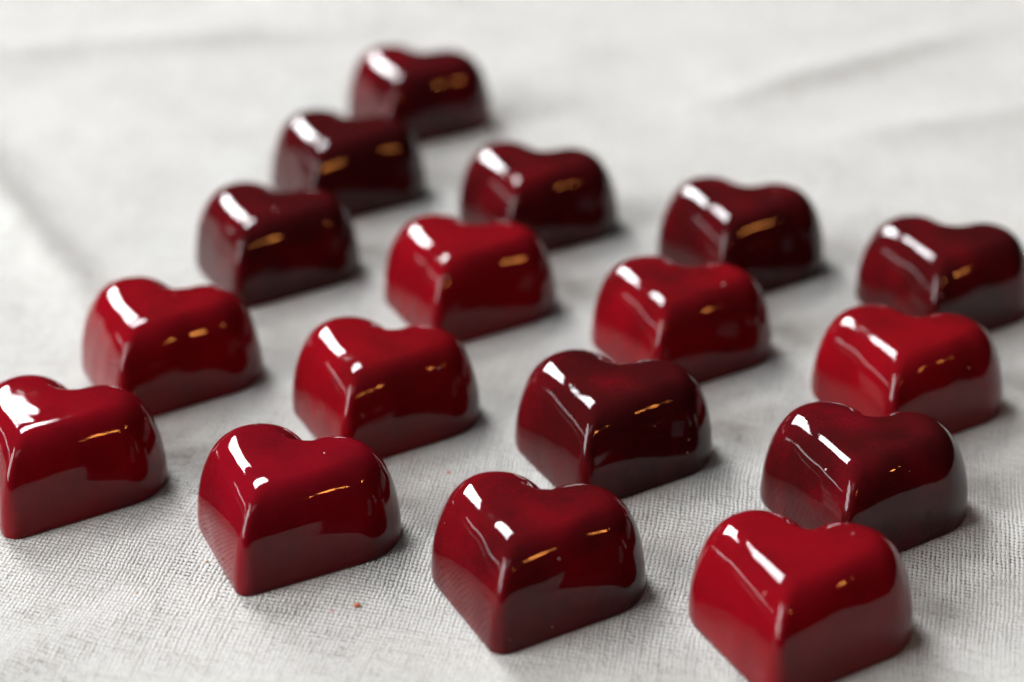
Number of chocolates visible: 17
